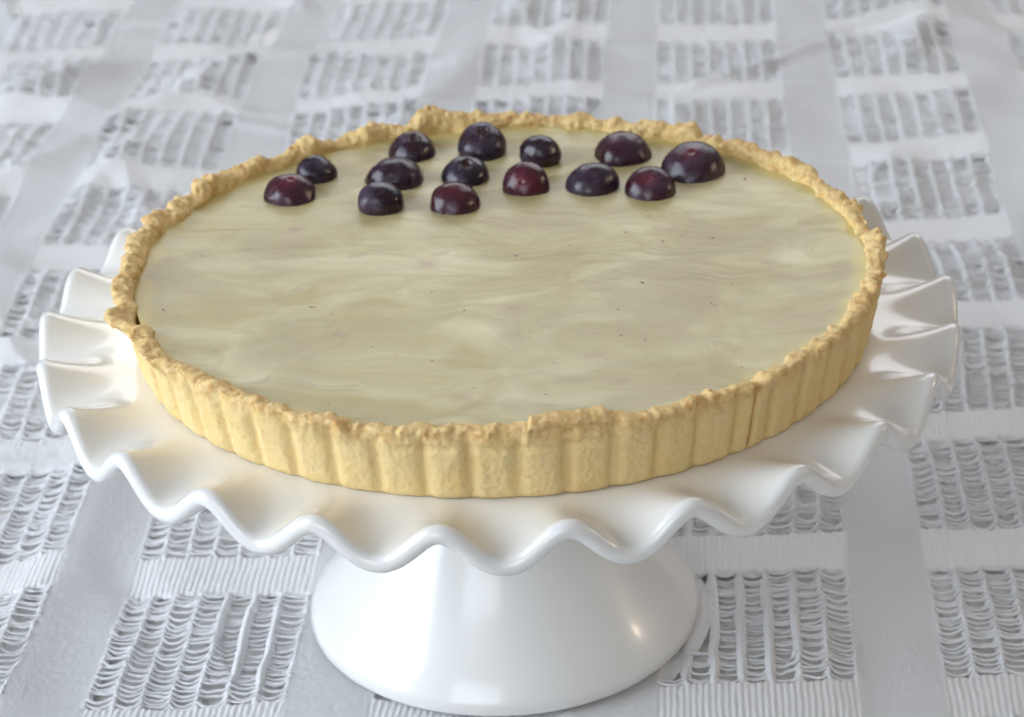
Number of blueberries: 14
